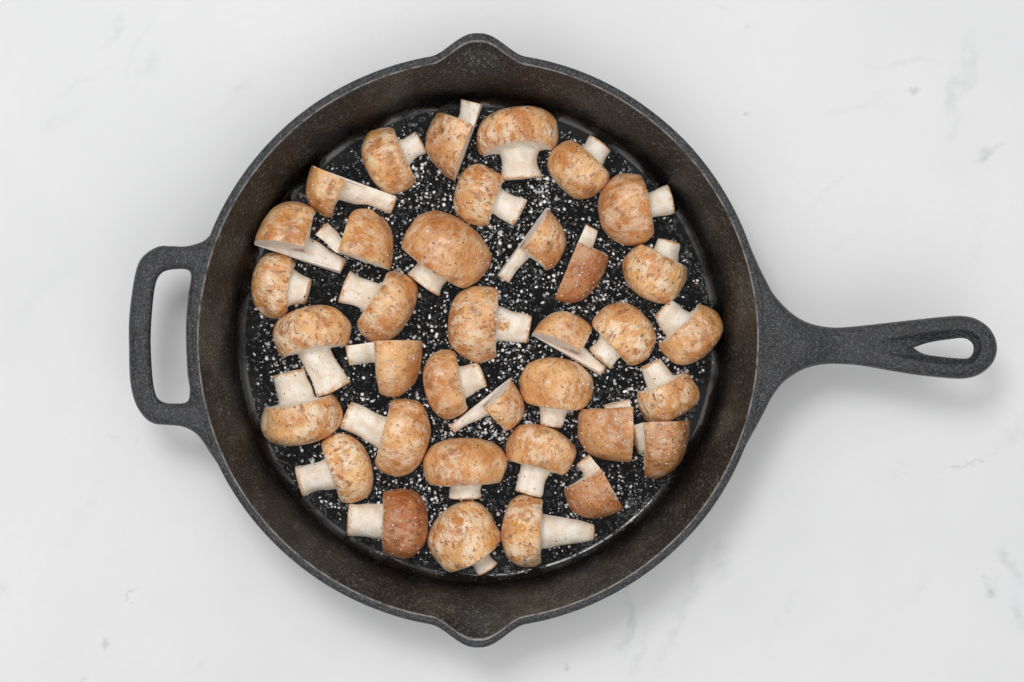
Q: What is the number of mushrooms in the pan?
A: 36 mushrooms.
